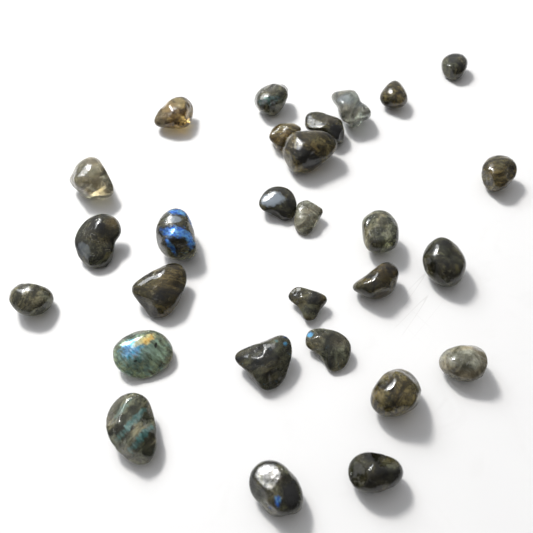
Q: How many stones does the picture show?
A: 28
